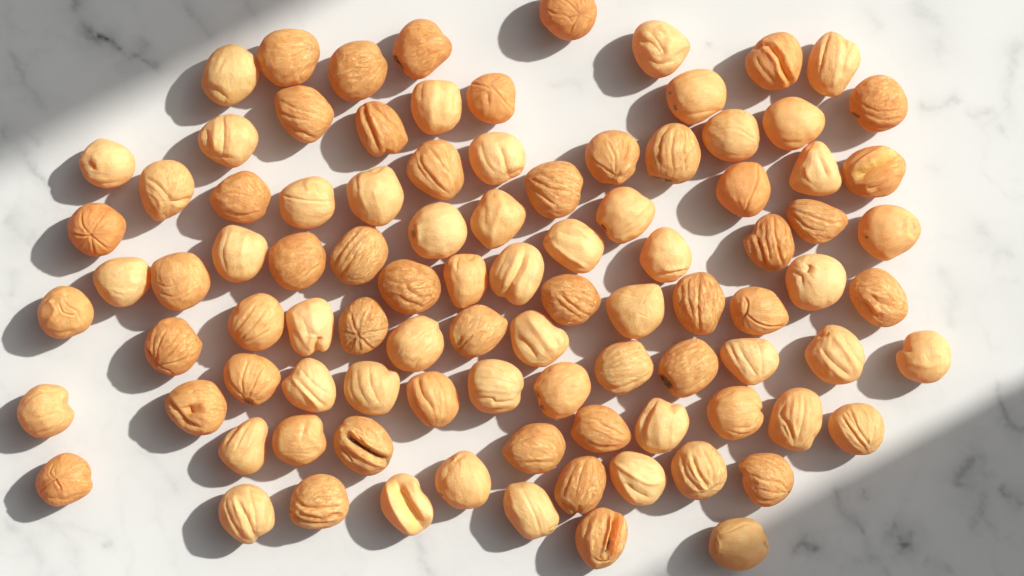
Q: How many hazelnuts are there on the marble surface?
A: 95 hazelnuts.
